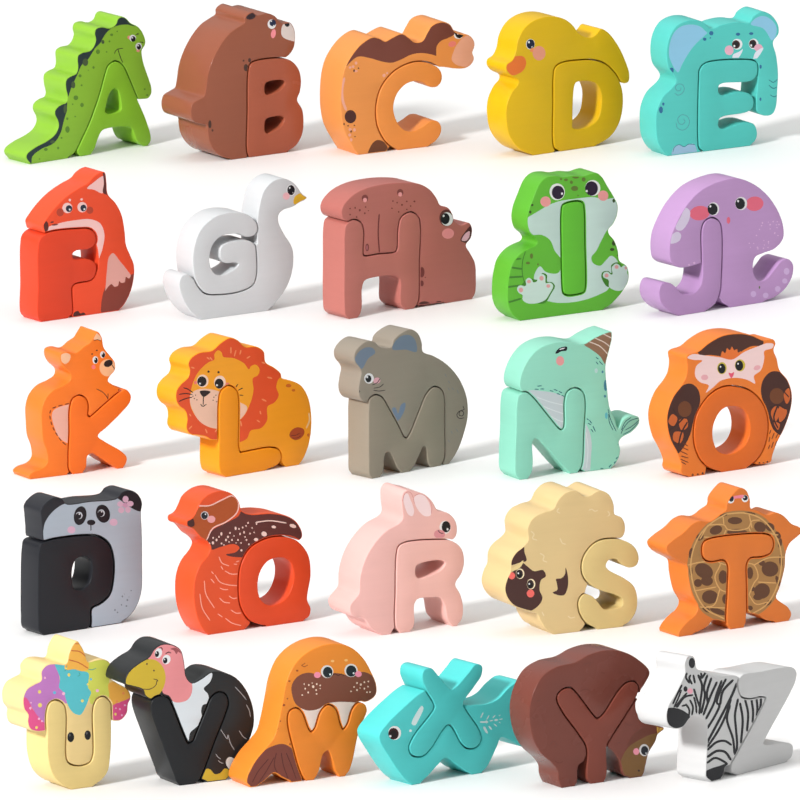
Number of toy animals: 26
